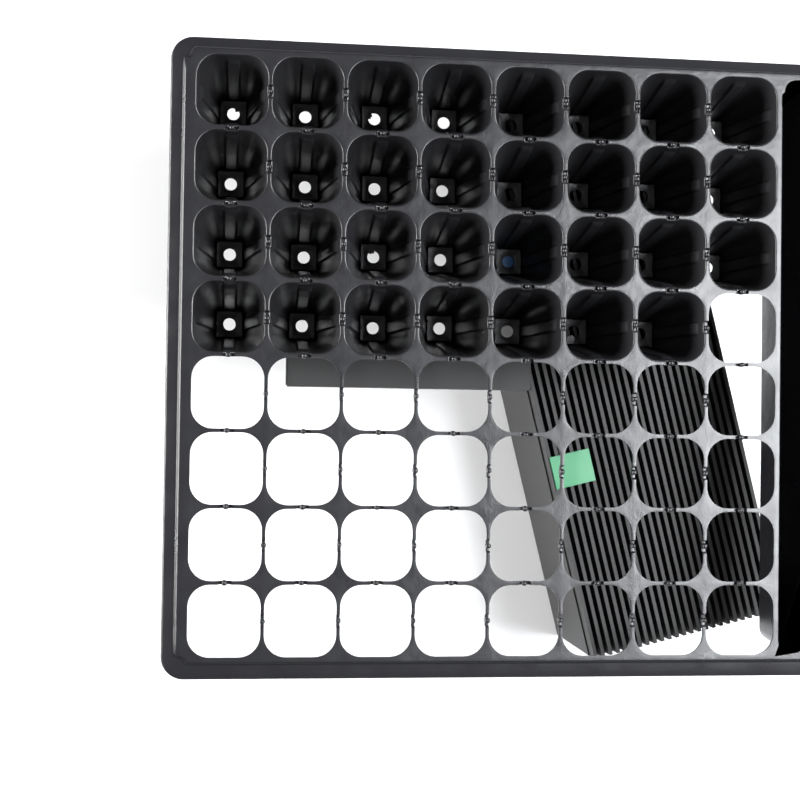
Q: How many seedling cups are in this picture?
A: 31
